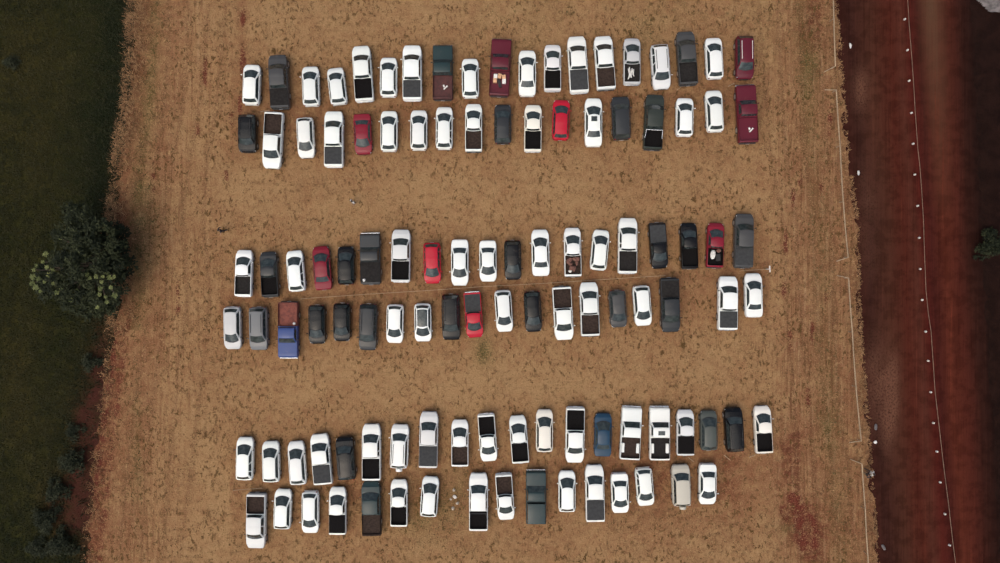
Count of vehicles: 111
